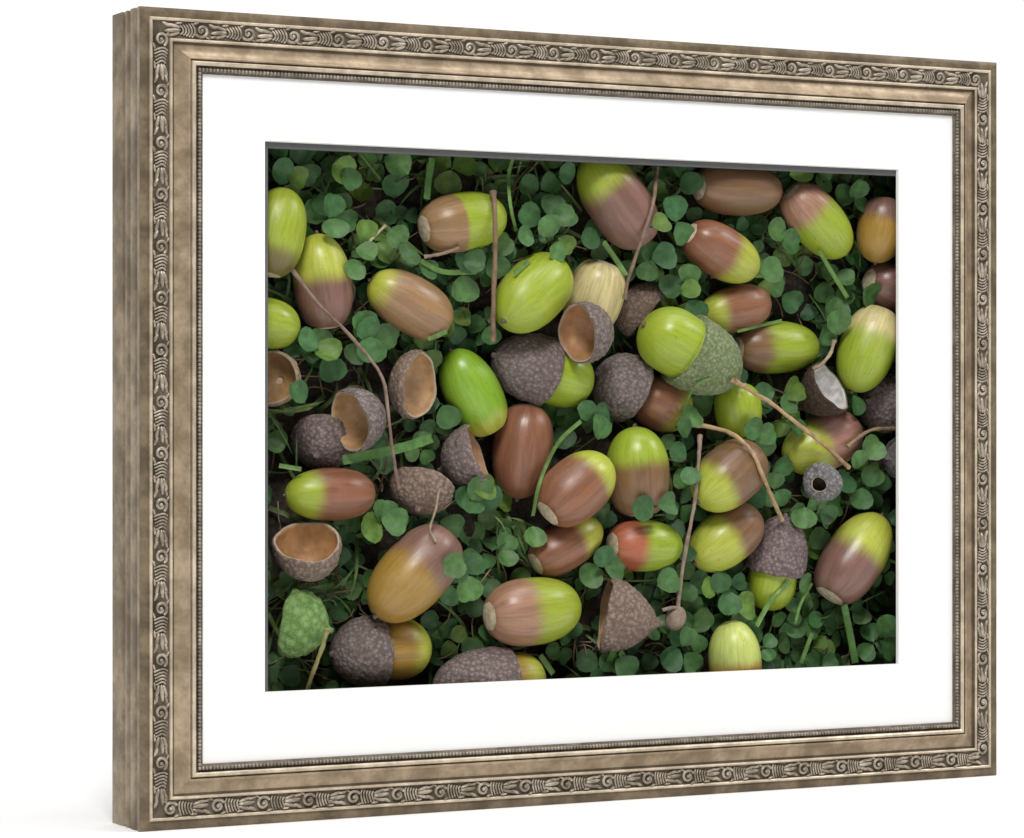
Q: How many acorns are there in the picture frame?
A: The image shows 37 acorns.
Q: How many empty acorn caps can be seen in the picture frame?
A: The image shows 15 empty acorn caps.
